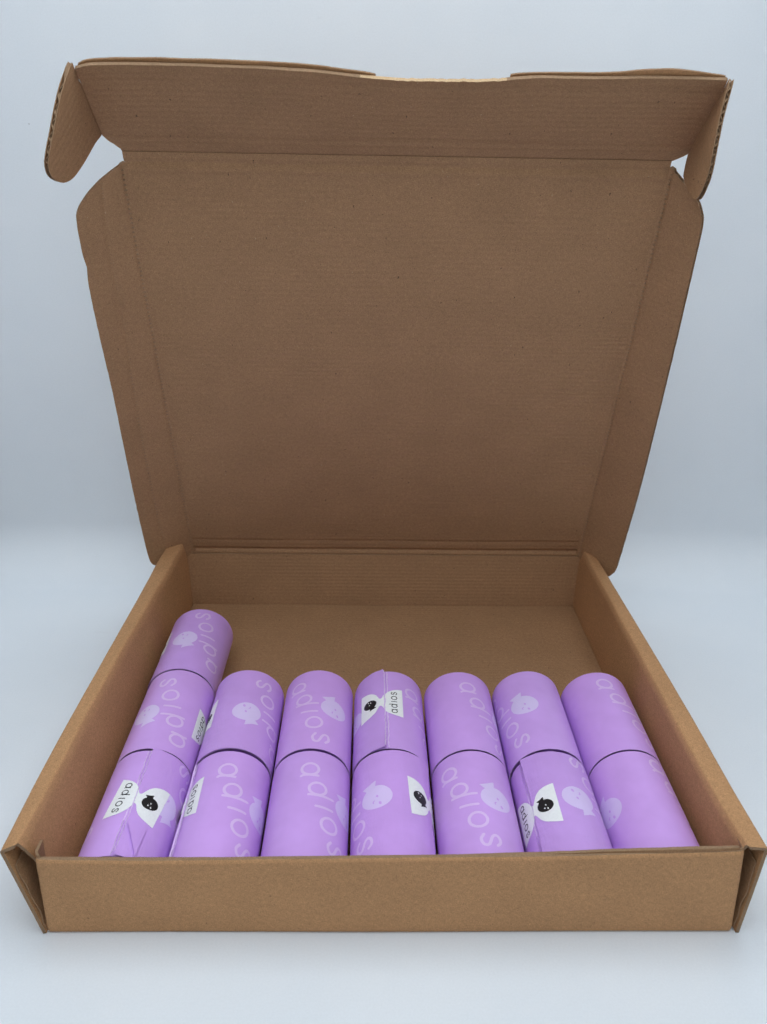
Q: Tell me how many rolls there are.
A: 15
